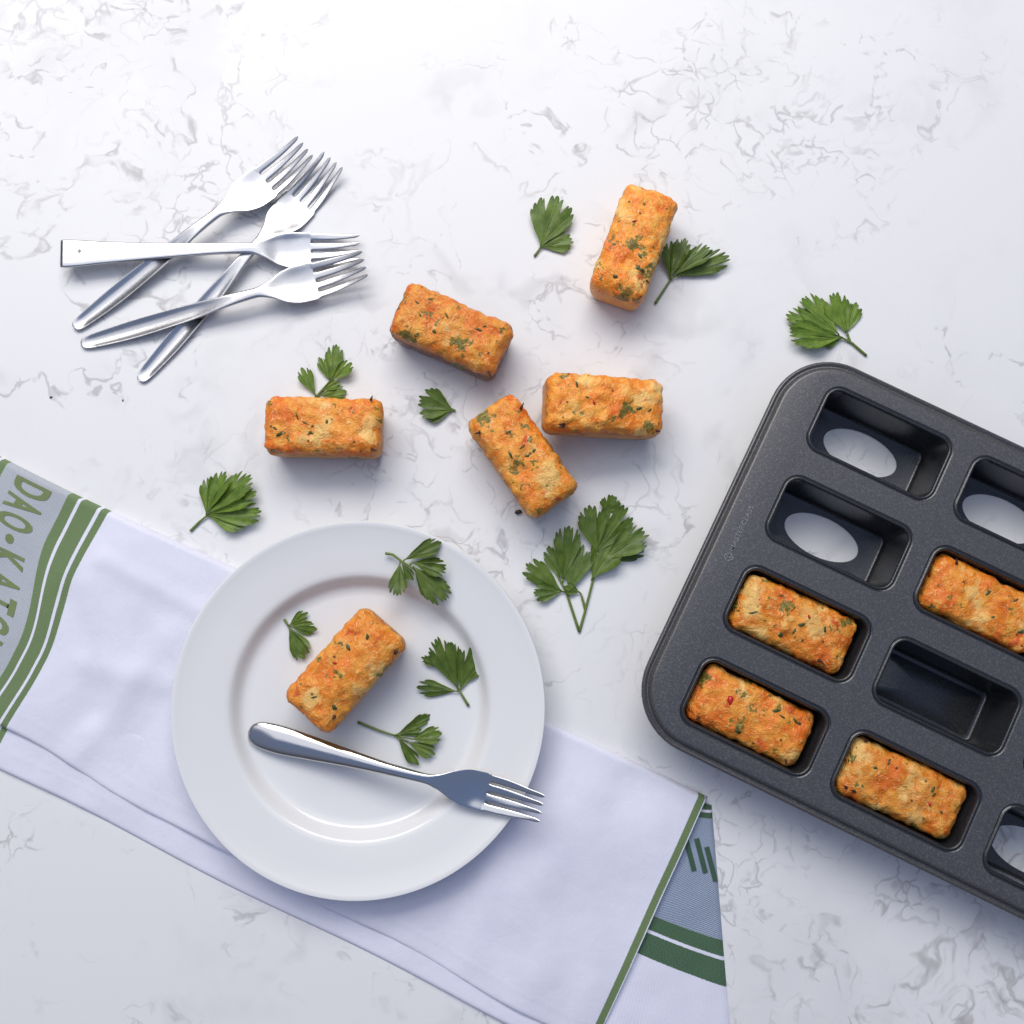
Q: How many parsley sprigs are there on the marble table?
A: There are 11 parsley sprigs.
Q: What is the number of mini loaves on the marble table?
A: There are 10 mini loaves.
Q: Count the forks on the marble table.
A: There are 5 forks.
